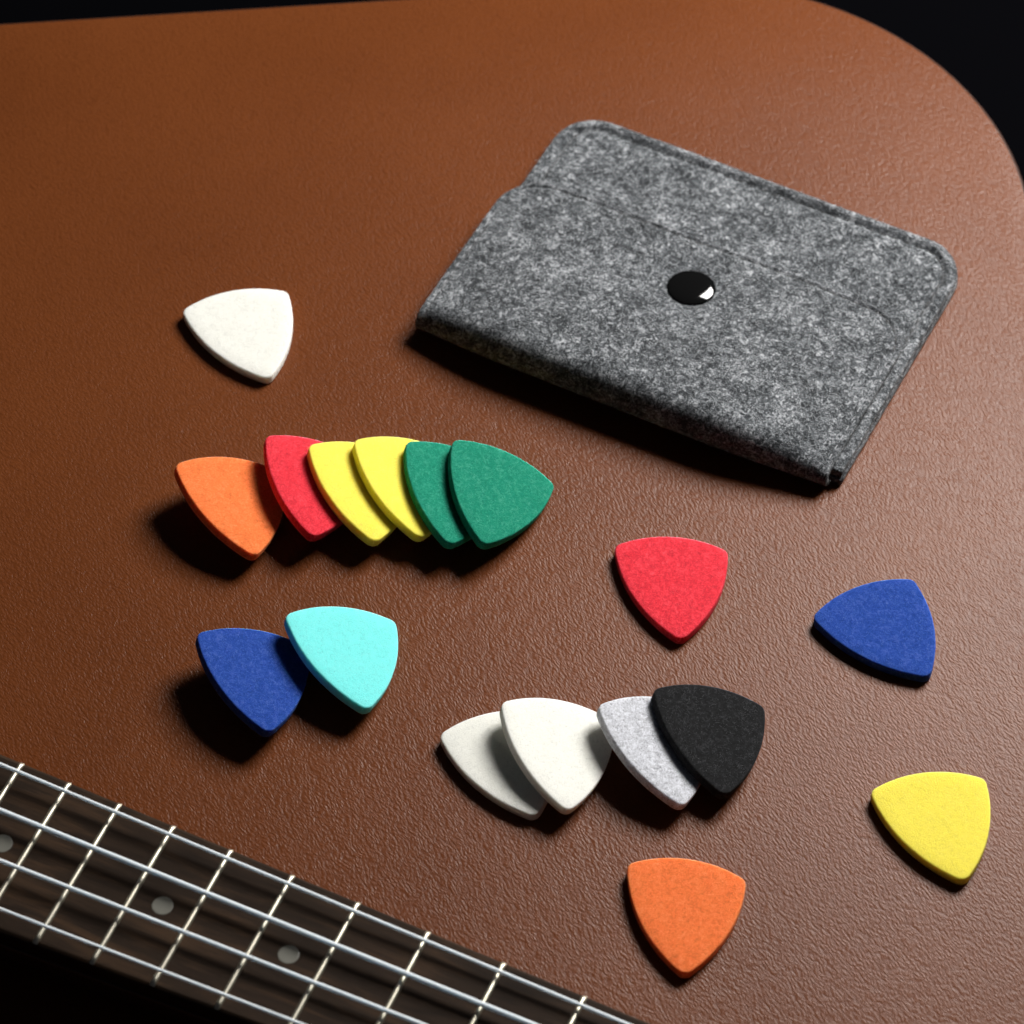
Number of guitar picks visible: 17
